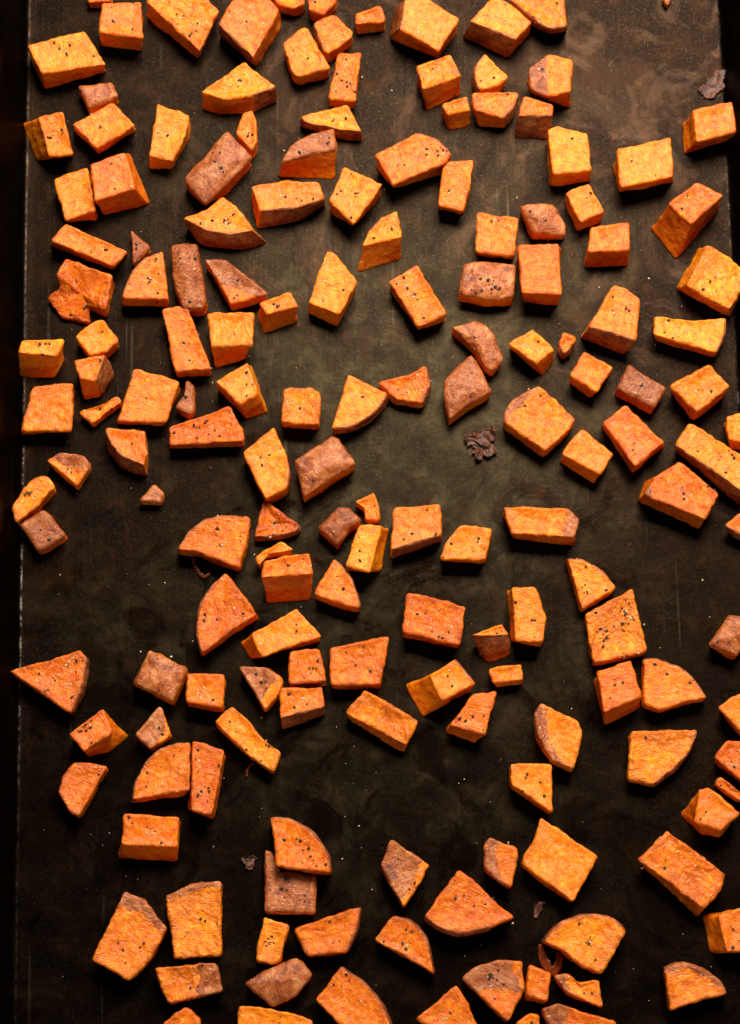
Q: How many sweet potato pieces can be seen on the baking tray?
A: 167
